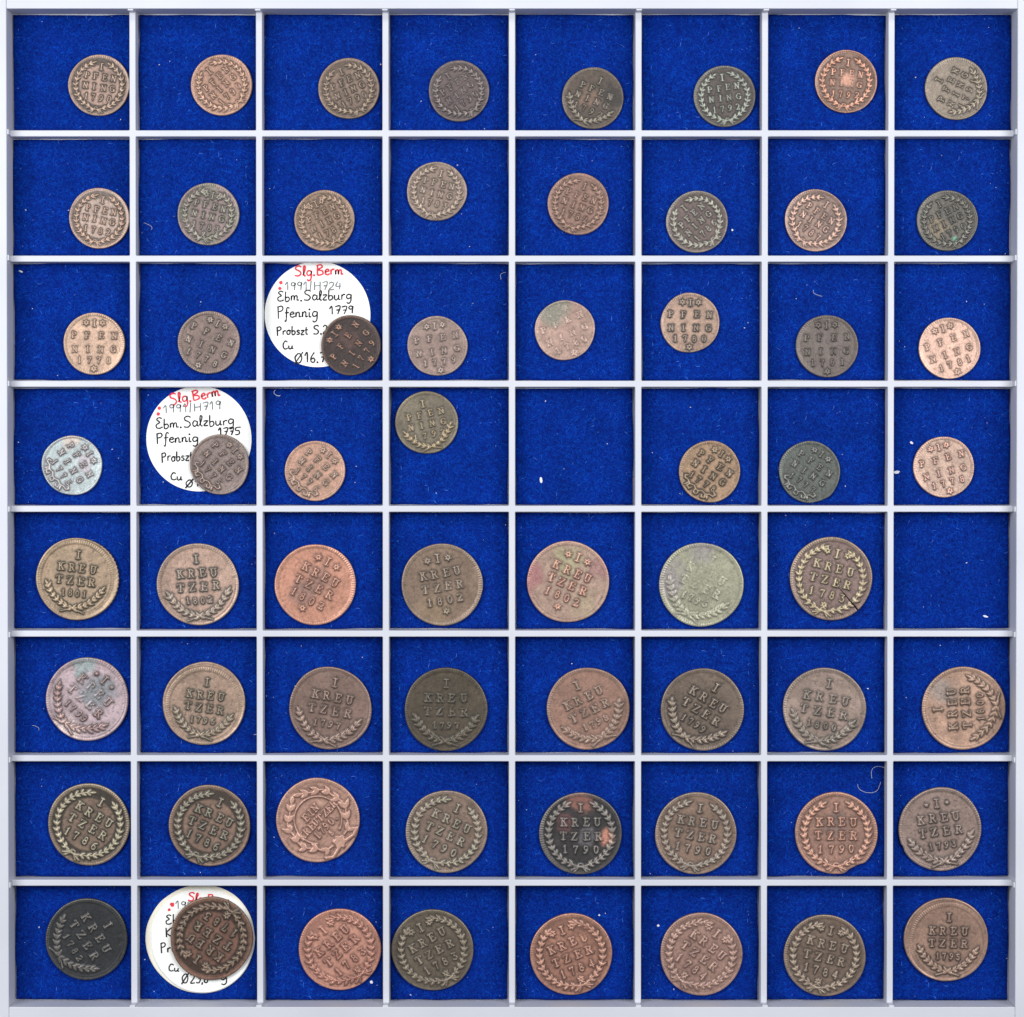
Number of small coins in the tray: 31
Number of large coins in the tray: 31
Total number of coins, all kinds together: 62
